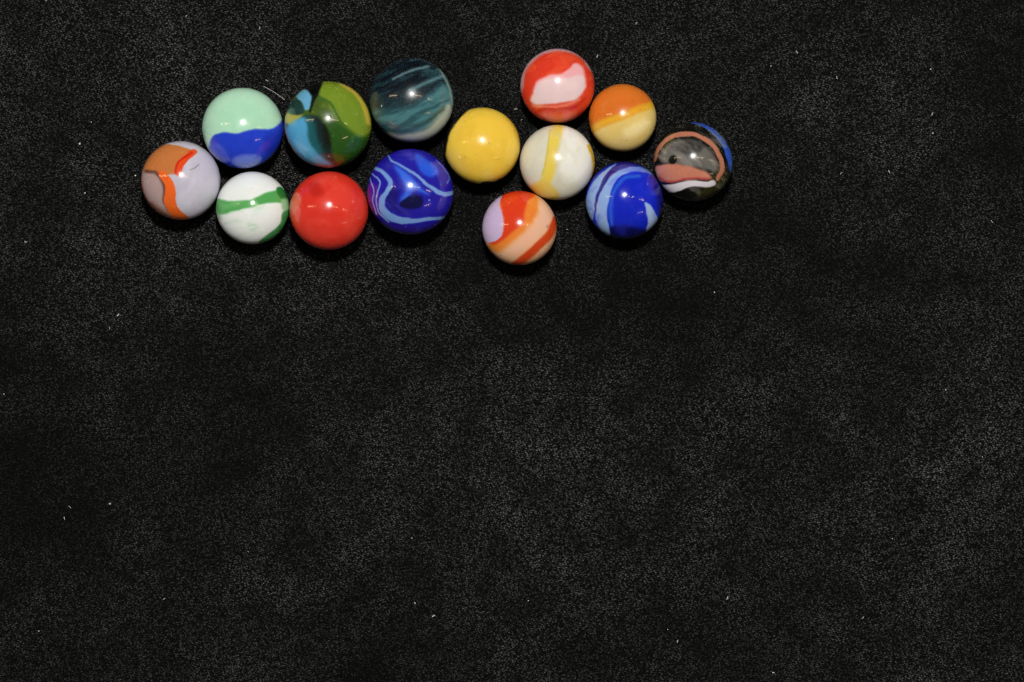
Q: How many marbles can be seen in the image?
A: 14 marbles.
